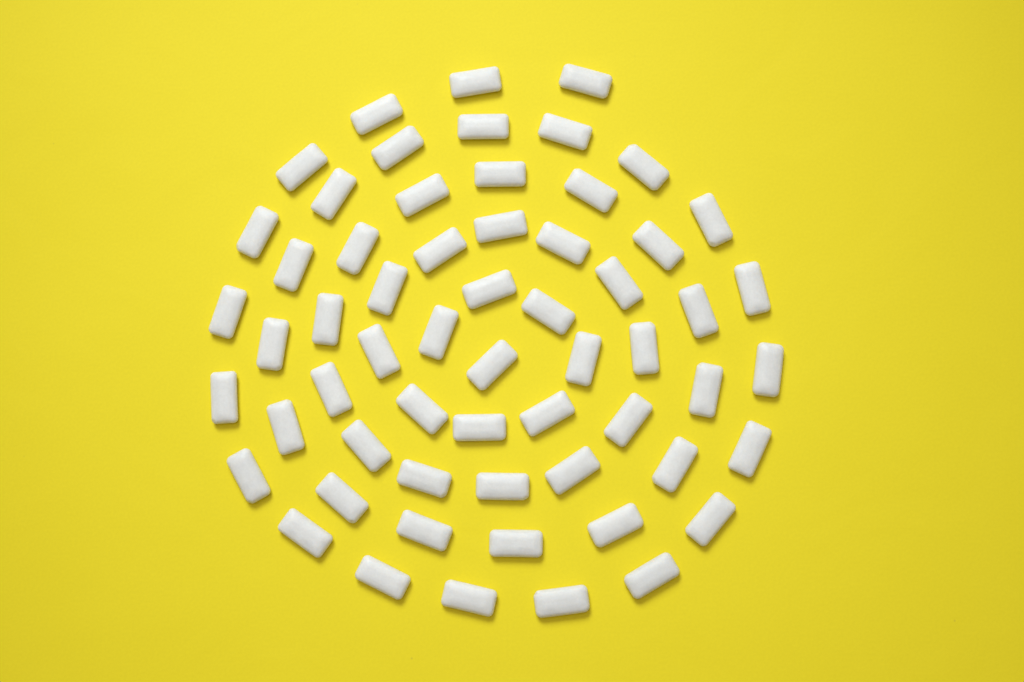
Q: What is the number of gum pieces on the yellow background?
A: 60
